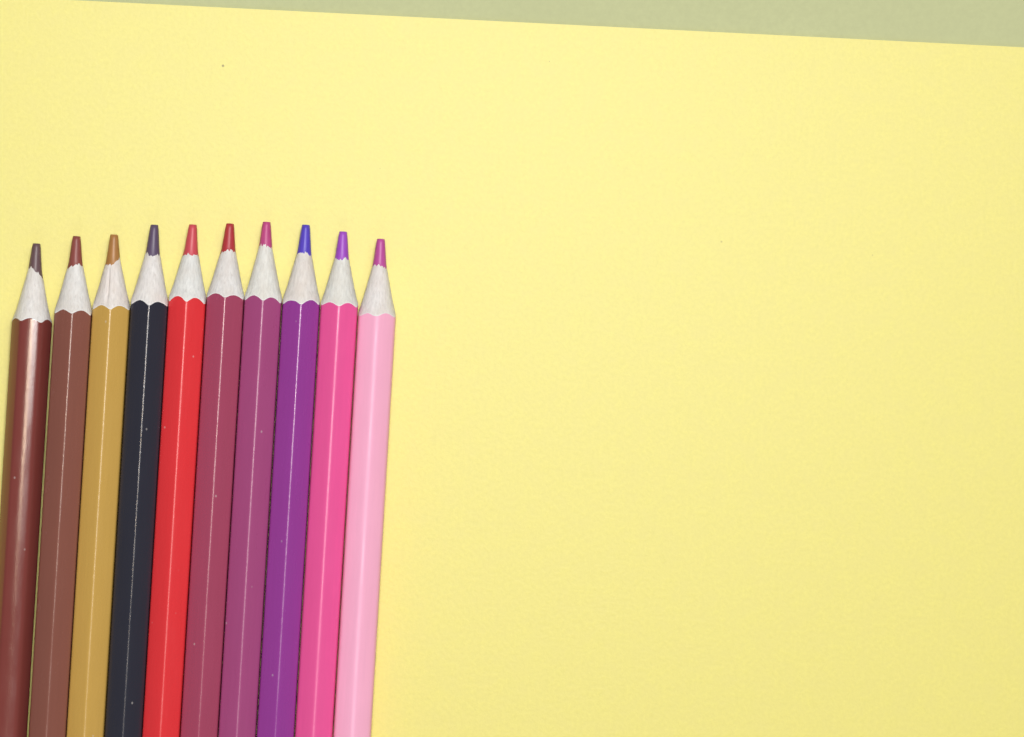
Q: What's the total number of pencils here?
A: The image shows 10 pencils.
